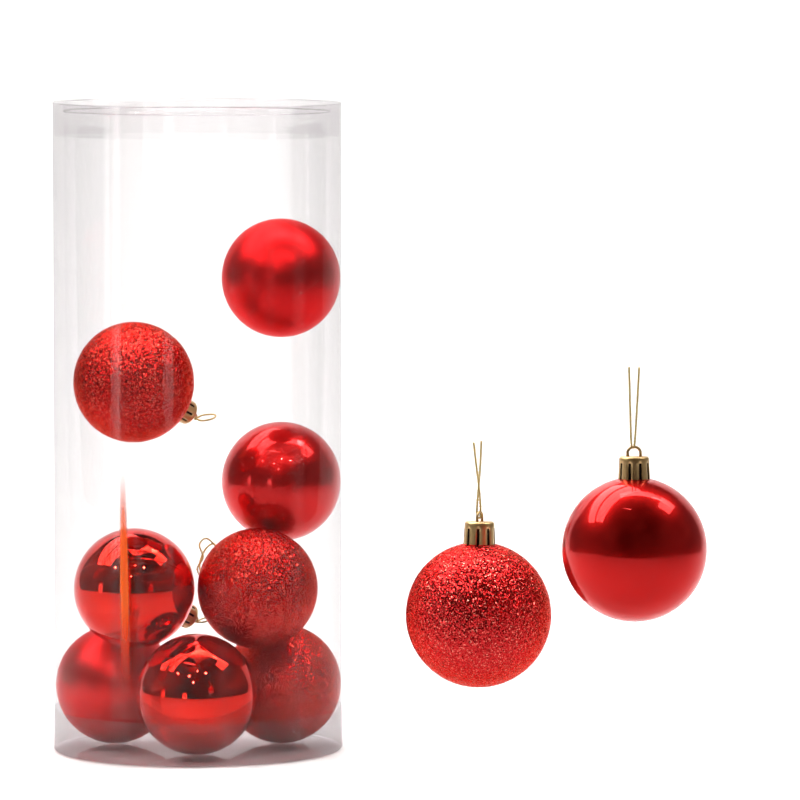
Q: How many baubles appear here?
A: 10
